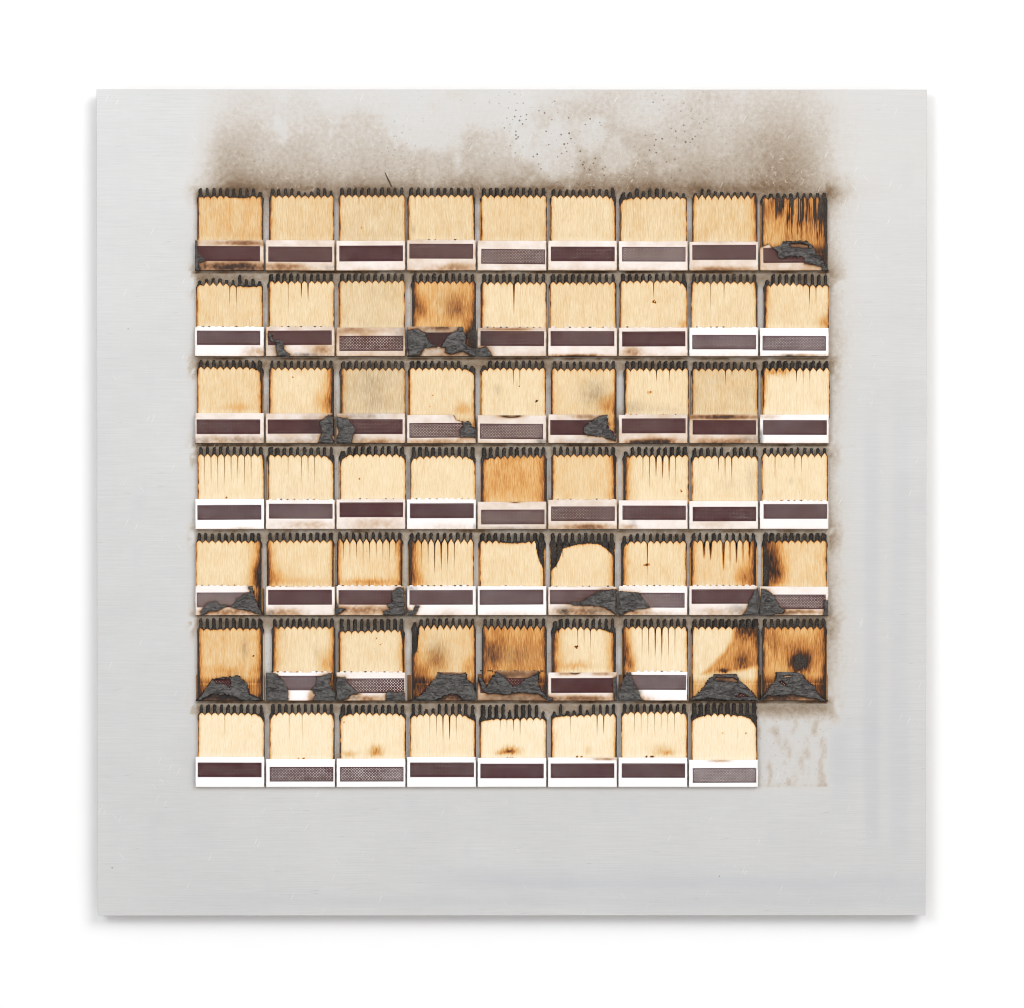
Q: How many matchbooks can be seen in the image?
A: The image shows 62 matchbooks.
